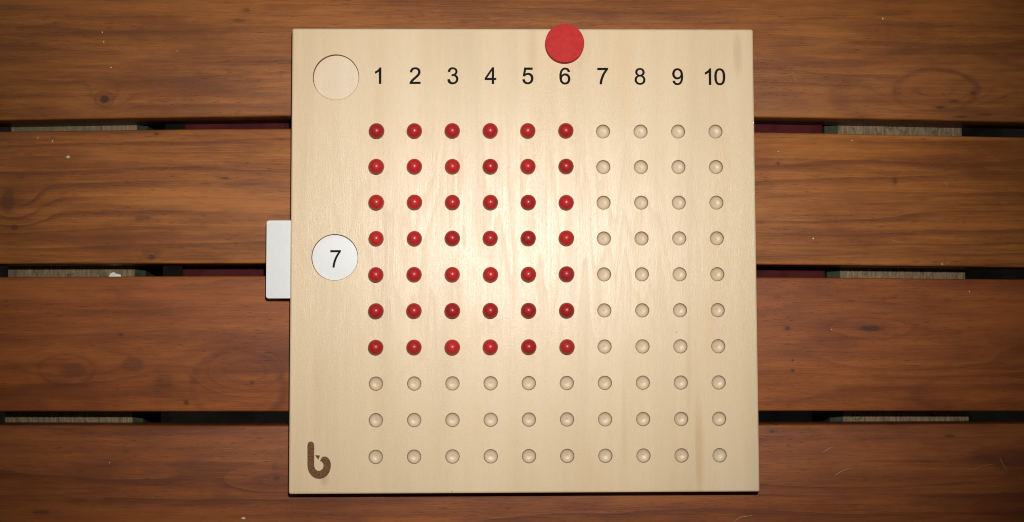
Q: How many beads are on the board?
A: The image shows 42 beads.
